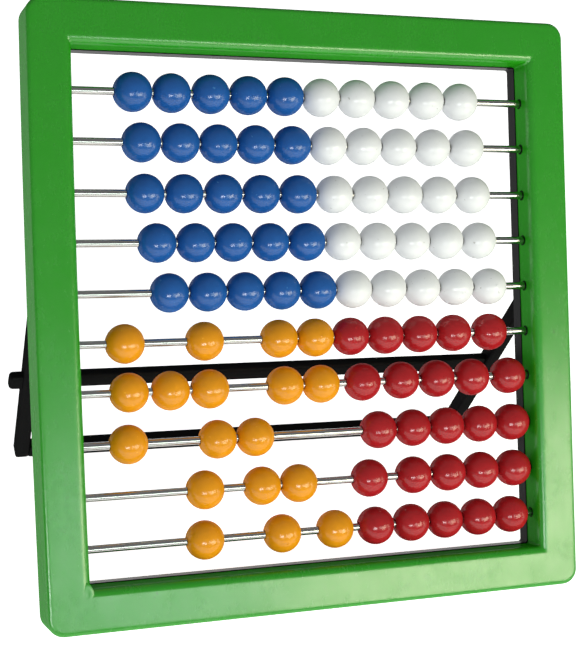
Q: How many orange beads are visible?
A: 18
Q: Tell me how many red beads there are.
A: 25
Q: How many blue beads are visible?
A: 25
